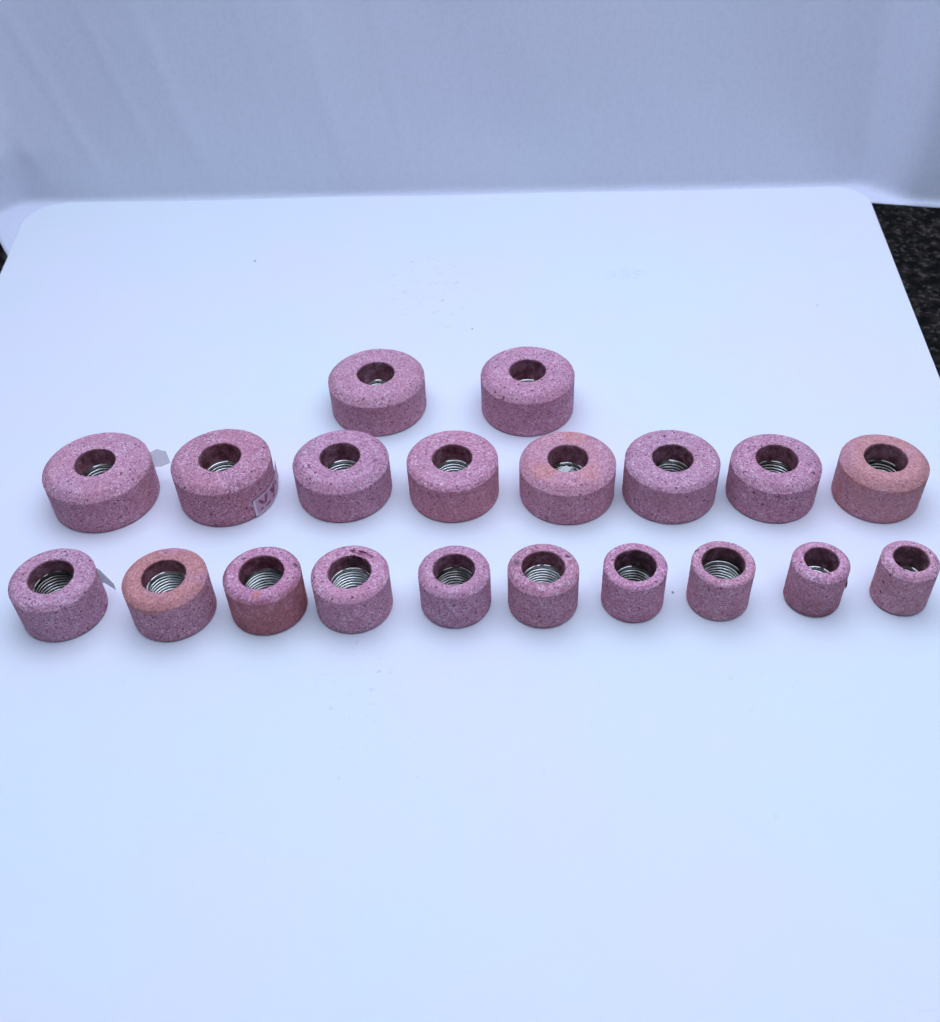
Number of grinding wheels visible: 20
